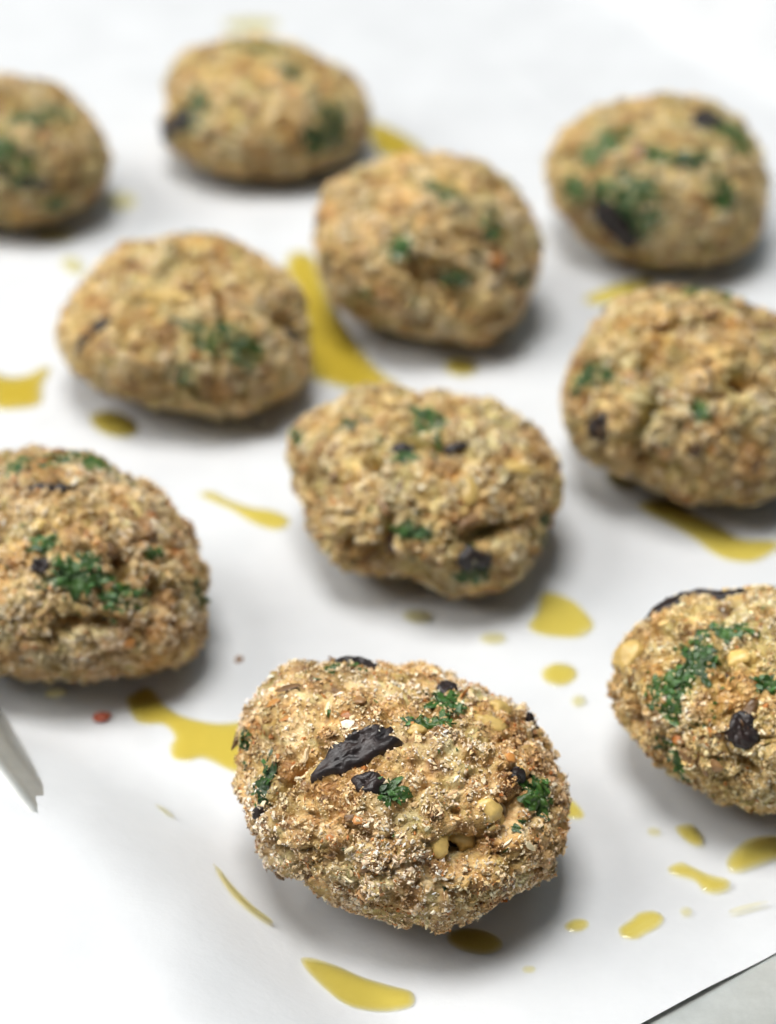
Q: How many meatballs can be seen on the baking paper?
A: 10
